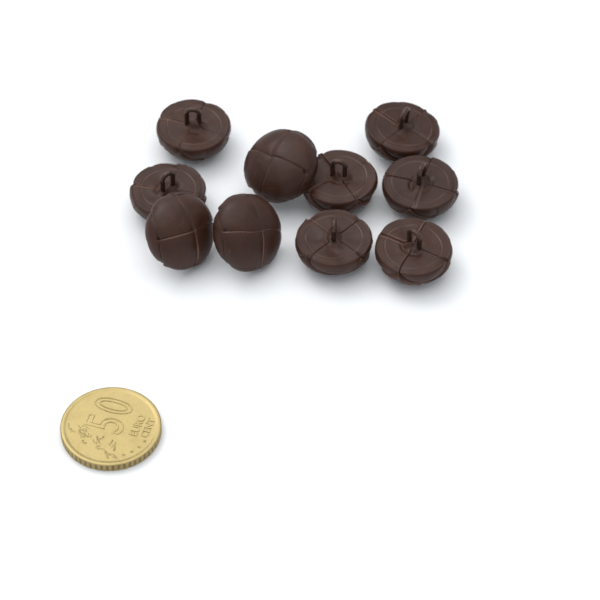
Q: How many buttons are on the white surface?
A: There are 10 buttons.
